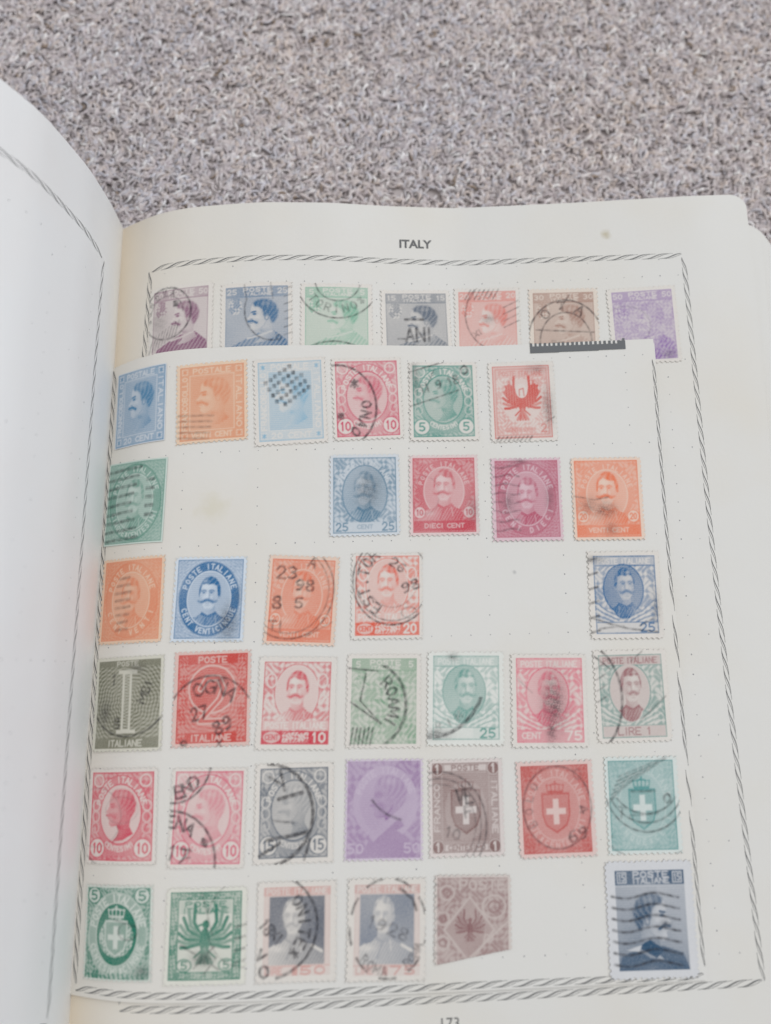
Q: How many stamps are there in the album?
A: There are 43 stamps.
